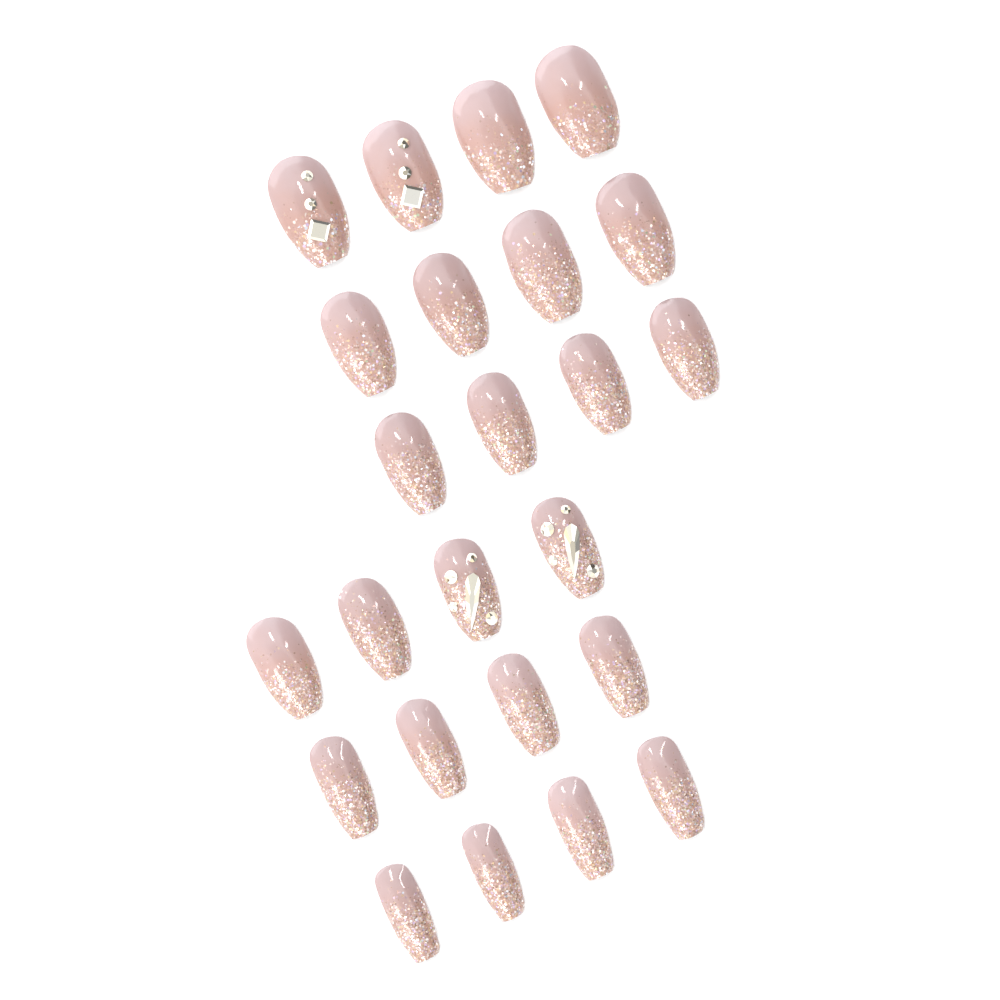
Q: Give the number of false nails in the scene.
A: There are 24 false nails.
